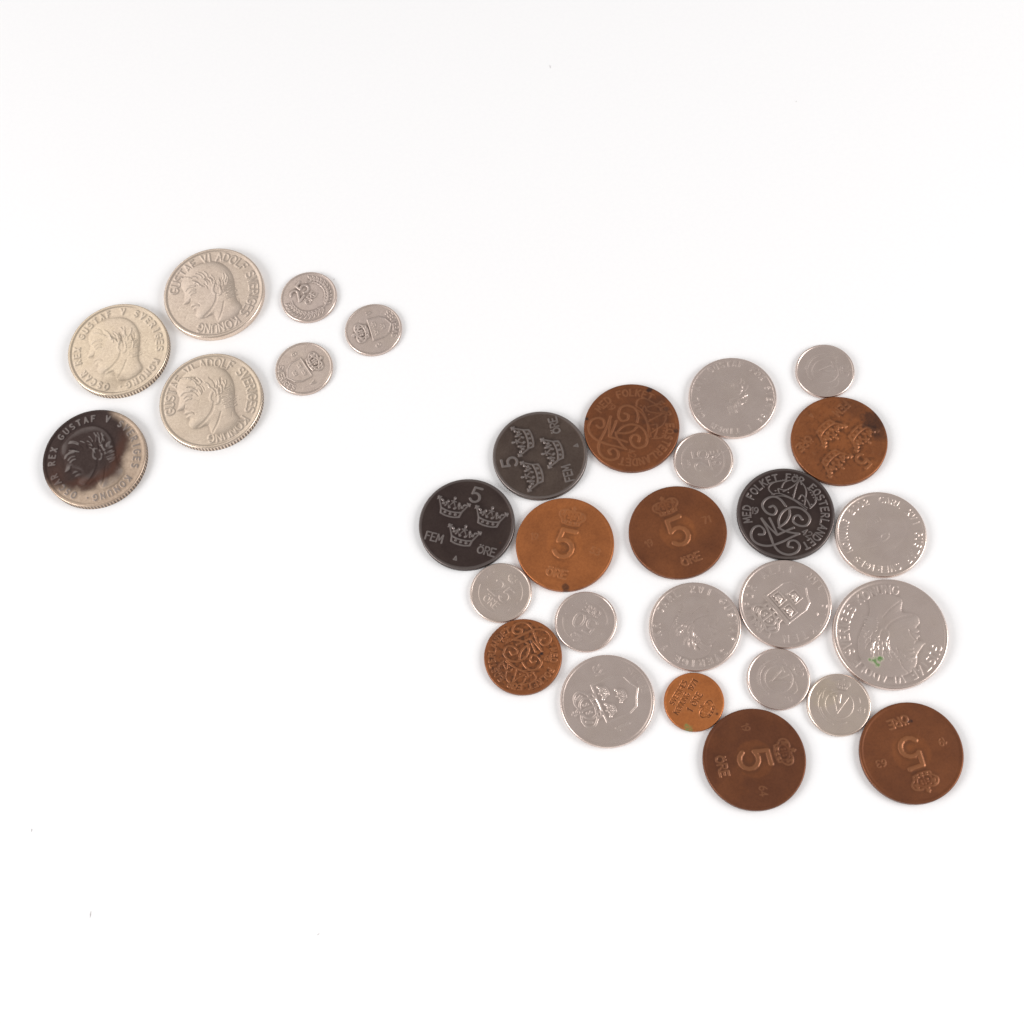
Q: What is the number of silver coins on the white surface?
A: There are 18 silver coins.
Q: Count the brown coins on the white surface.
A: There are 8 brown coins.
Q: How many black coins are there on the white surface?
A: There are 4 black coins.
